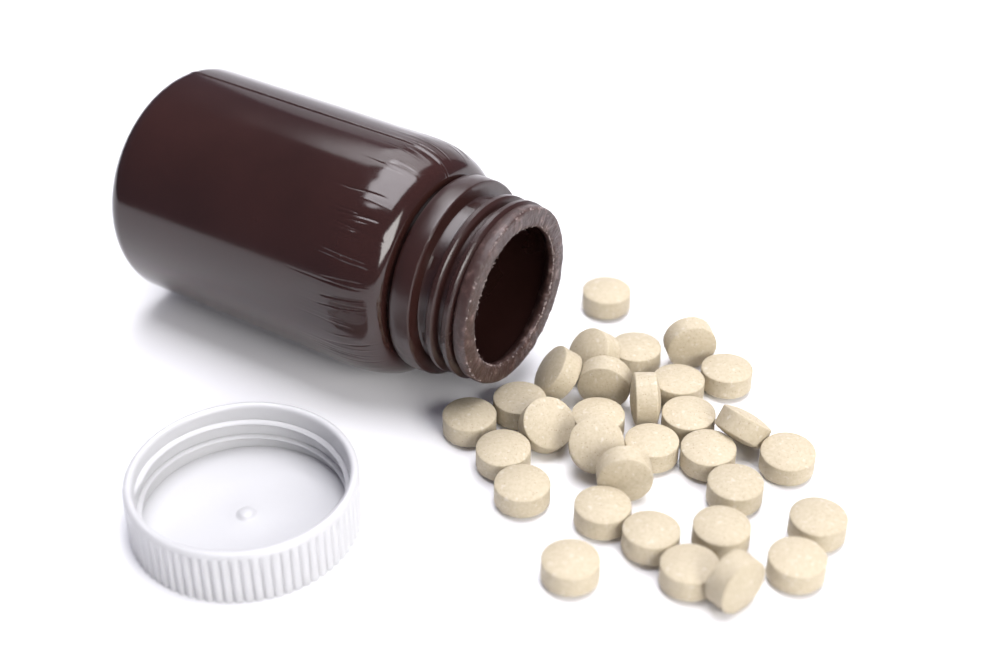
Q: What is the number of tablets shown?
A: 31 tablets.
